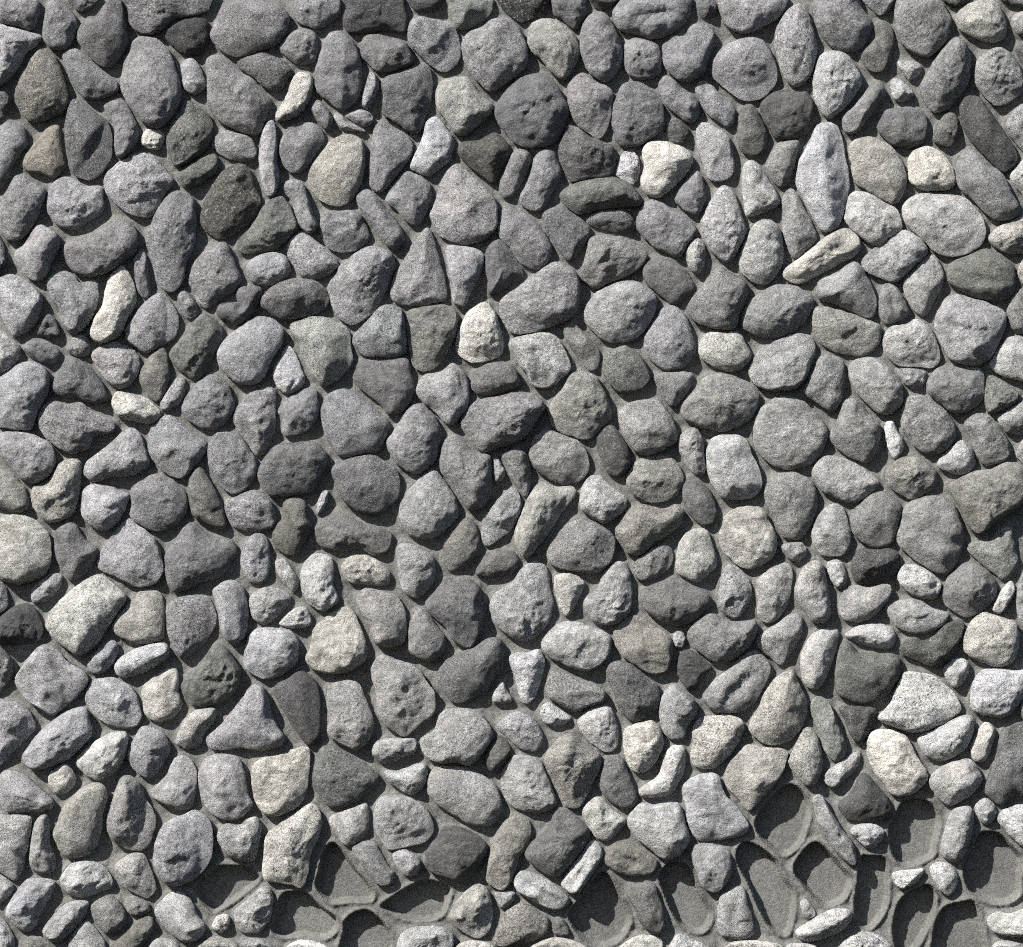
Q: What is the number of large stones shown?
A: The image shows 179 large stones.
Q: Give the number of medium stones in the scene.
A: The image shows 165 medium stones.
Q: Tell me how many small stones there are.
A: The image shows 79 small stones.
